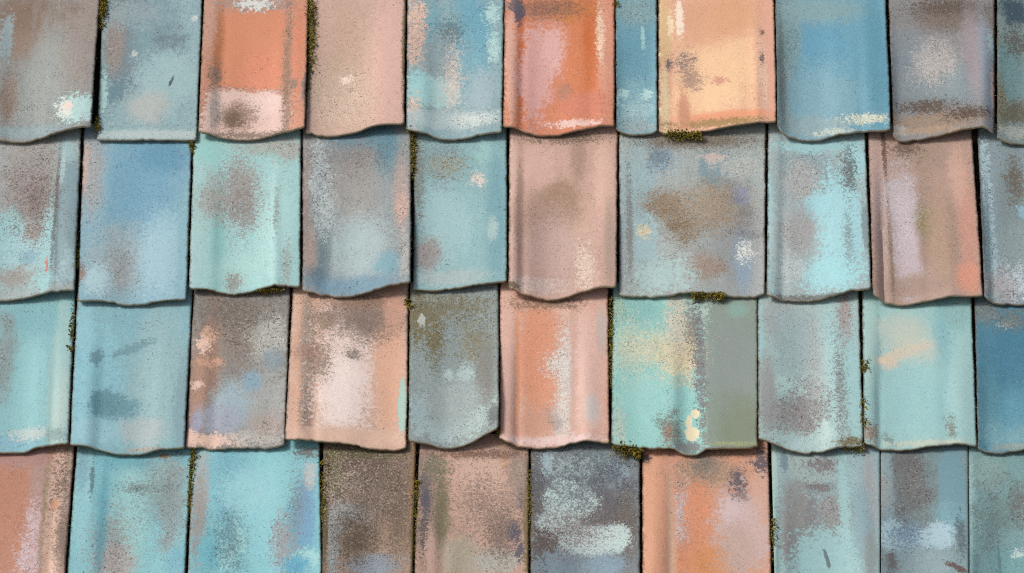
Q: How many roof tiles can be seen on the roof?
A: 41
